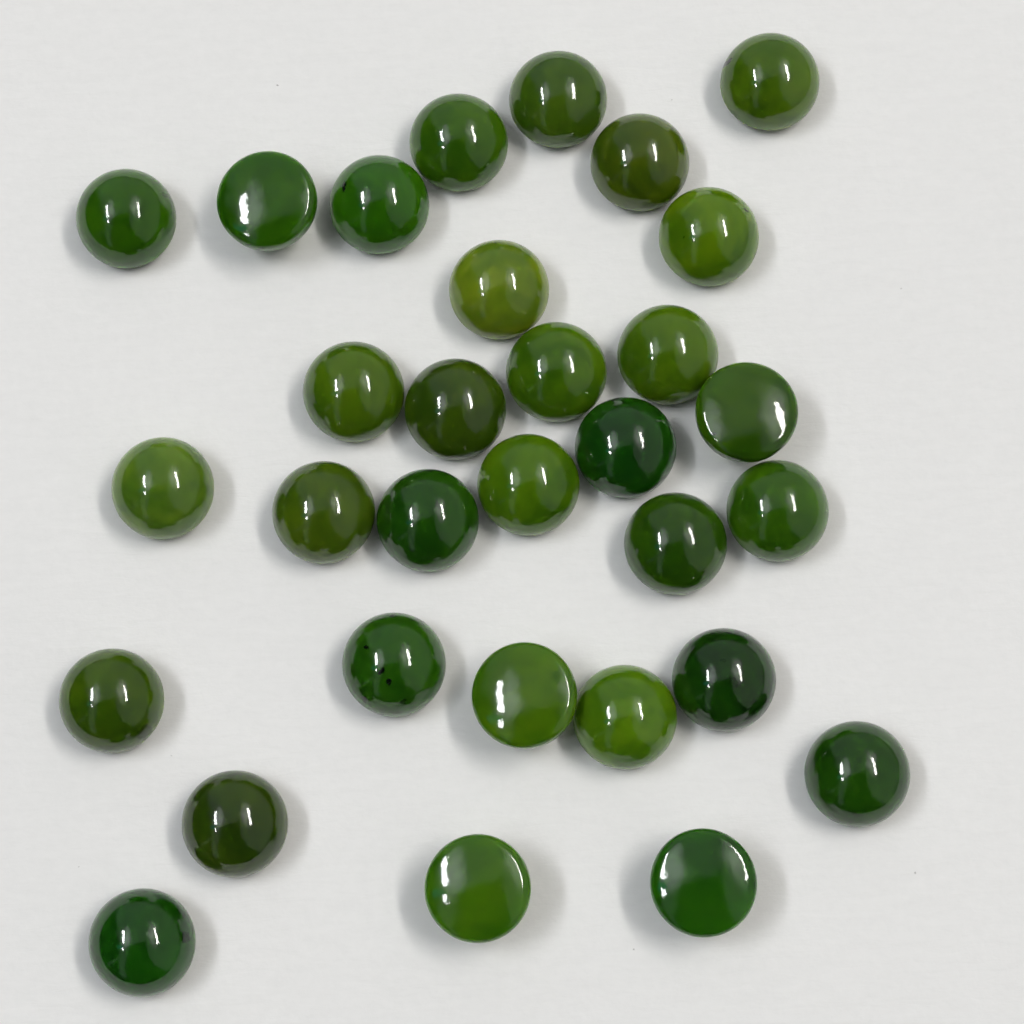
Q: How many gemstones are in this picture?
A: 31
